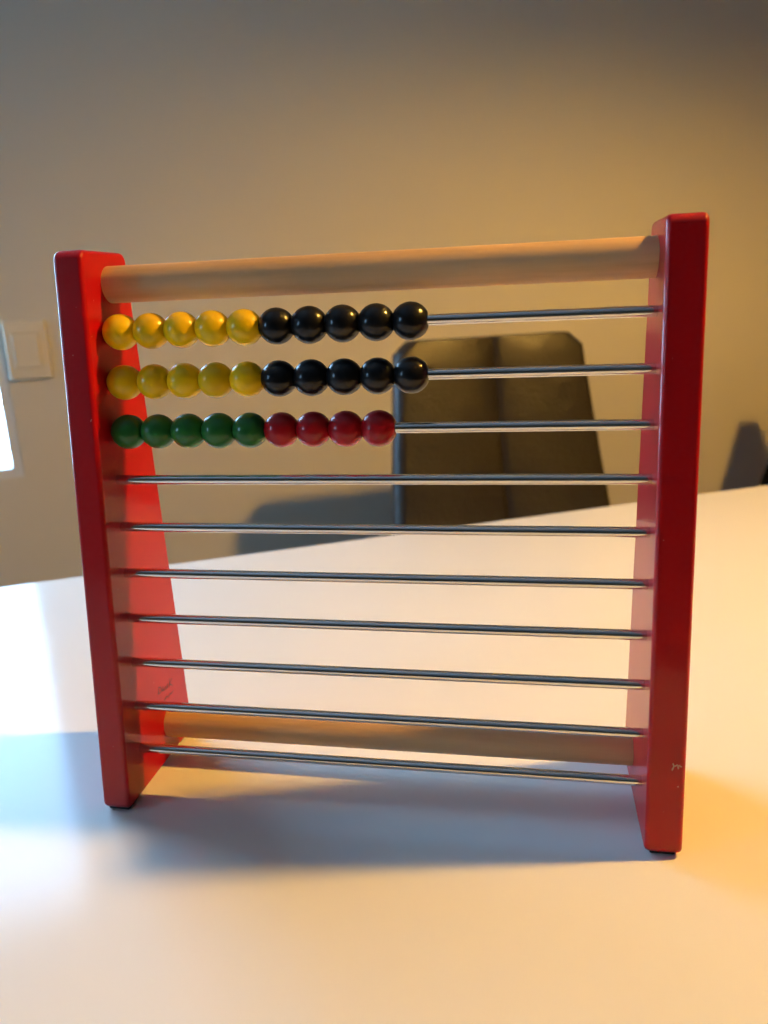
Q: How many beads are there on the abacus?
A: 29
